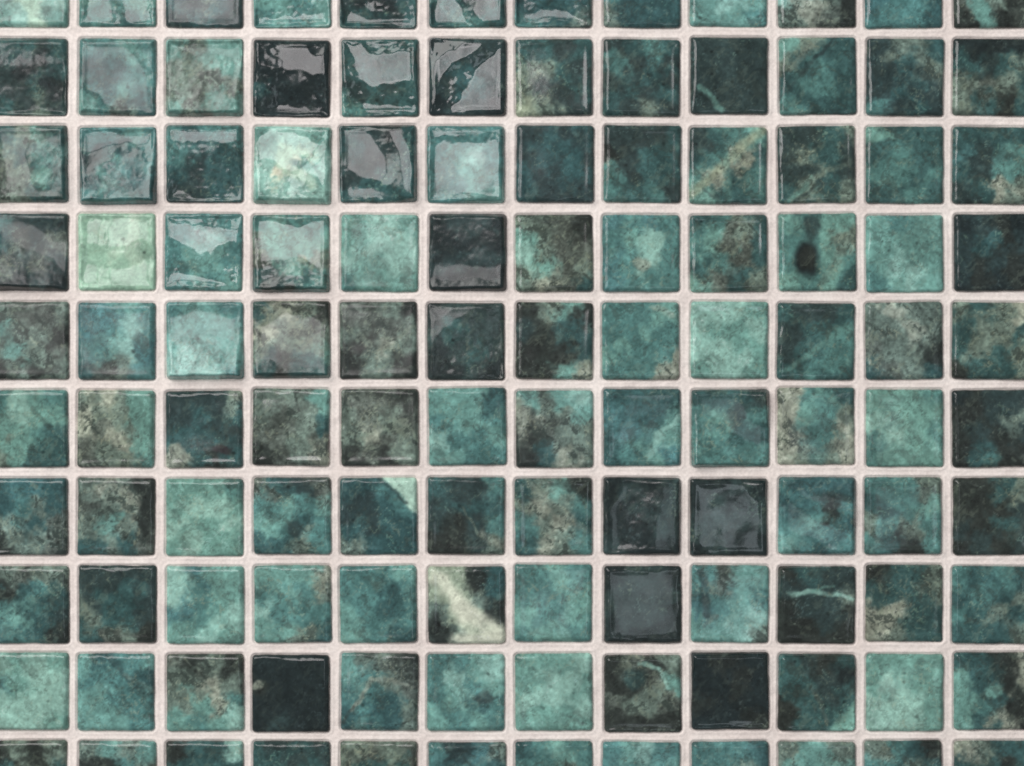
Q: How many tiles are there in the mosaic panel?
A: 120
